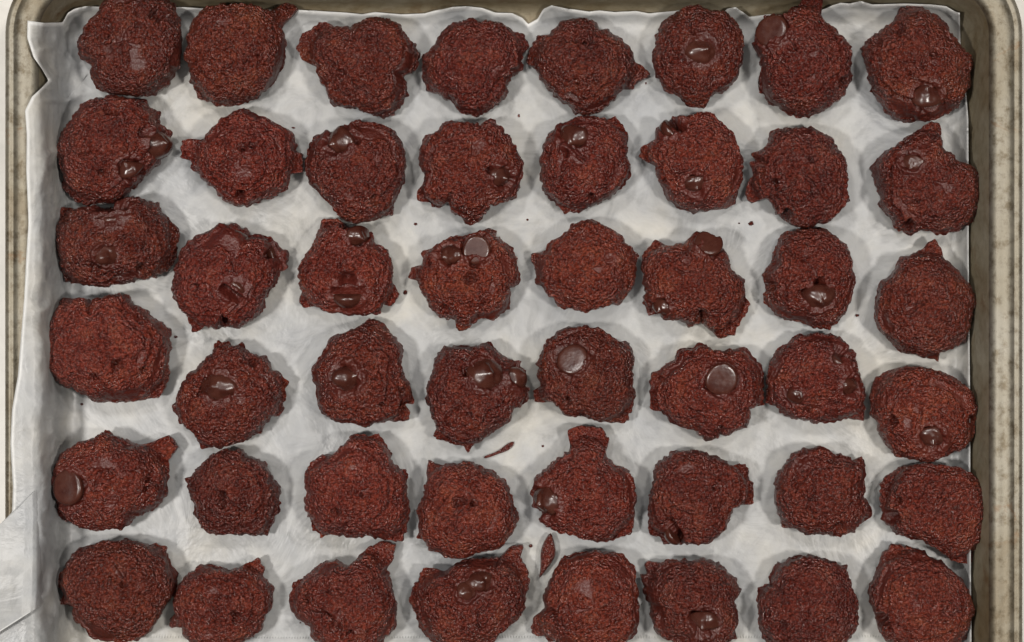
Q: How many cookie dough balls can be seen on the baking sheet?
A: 48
